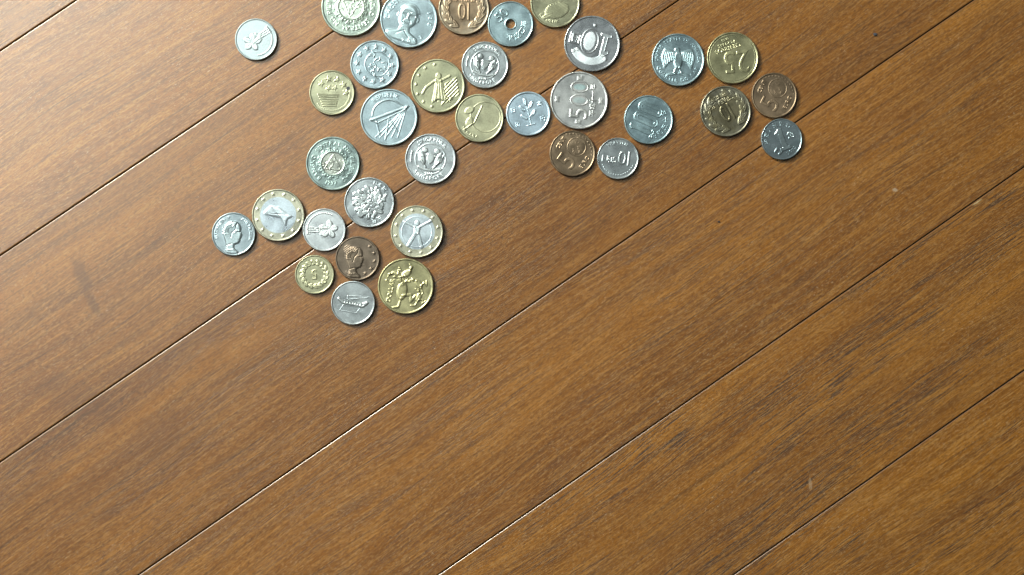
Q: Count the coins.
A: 34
